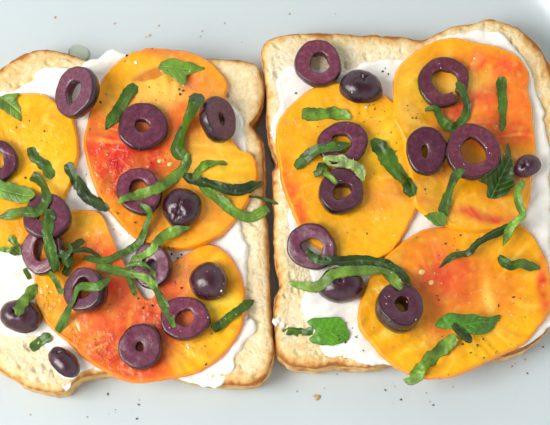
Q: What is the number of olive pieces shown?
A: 26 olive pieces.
